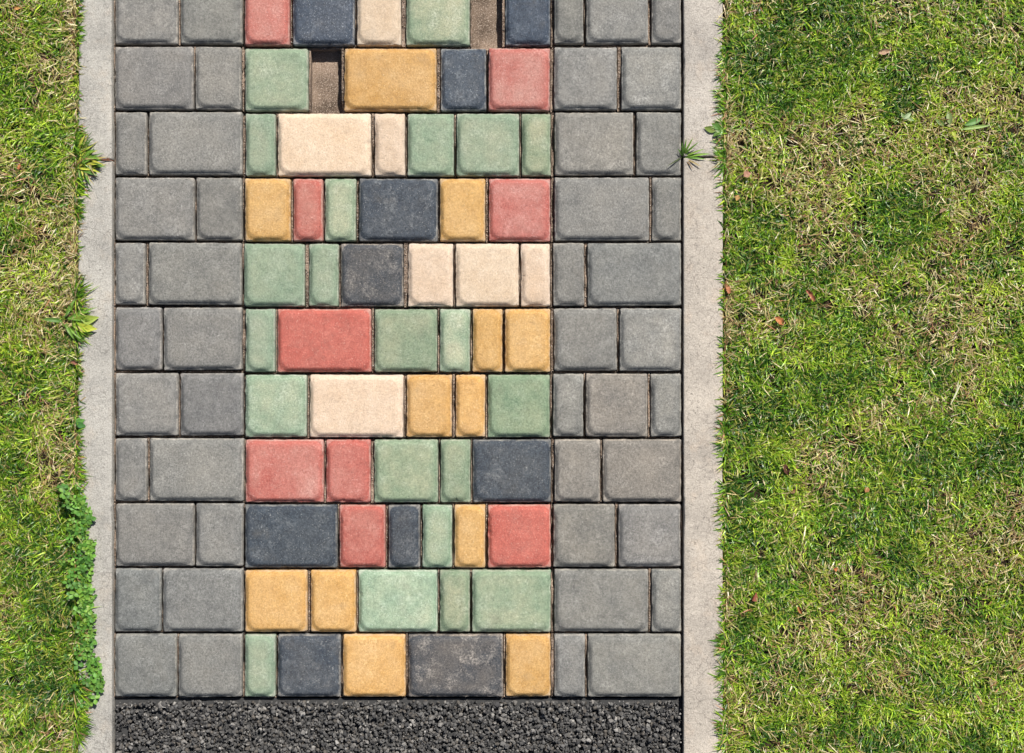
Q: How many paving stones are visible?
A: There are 105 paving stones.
